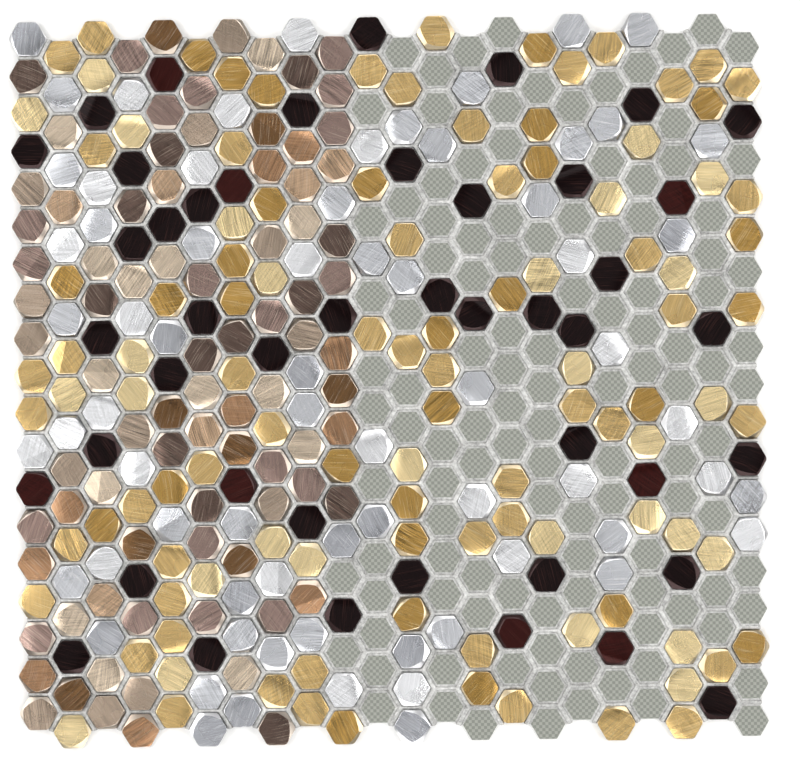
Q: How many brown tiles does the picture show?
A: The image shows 83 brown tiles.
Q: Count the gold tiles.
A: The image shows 107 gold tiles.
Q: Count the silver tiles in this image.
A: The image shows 68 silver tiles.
